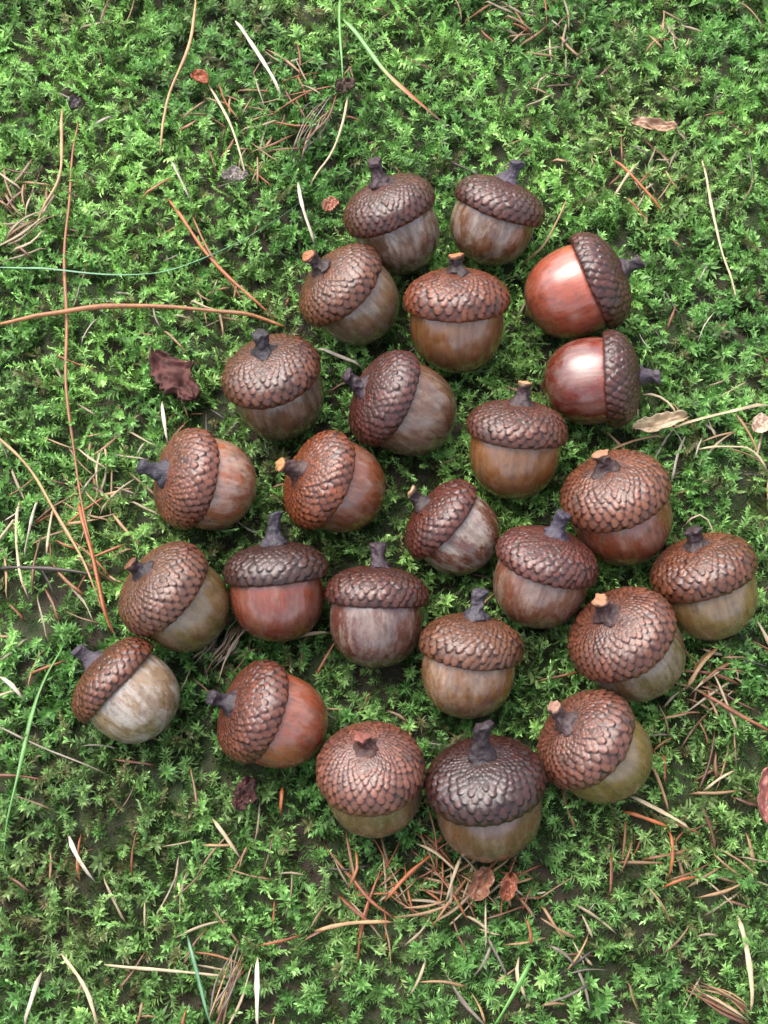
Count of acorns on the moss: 25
